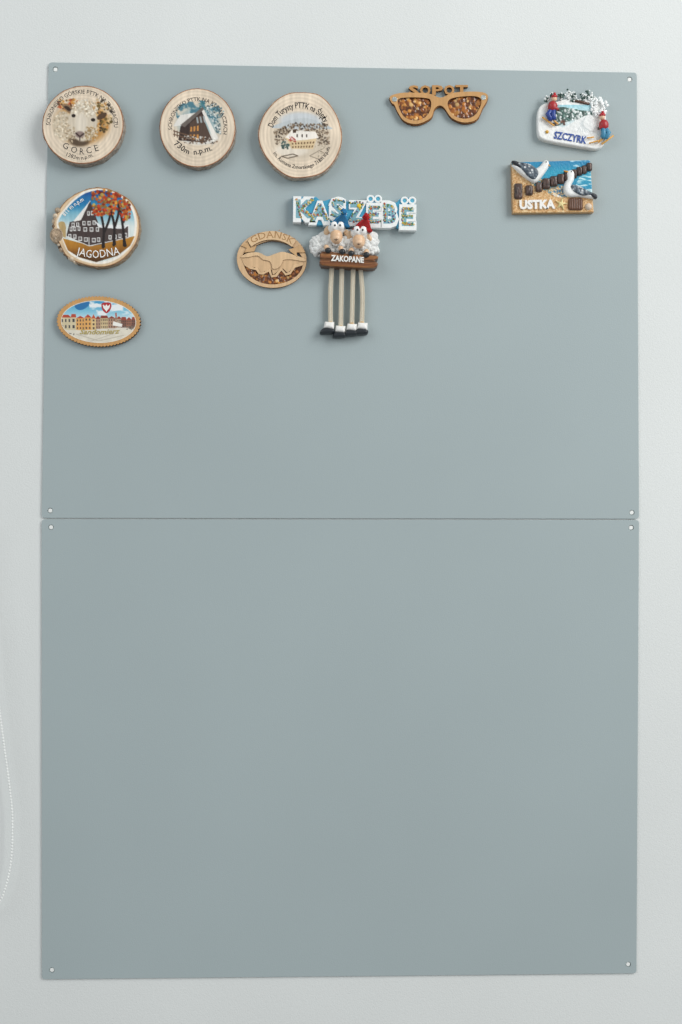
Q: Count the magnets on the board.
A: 11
